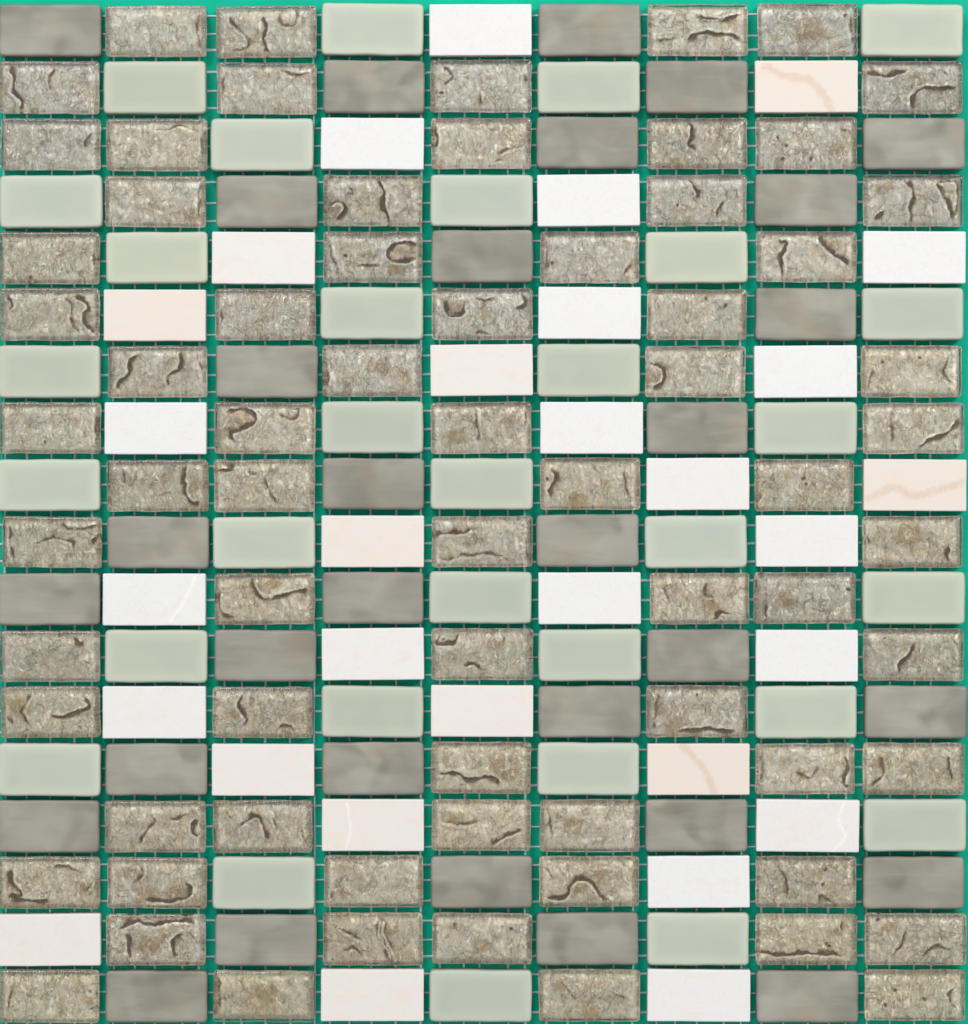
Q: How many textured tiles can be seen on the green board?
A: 70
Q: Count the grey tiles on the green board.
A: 31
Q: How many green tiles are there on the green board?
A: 31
